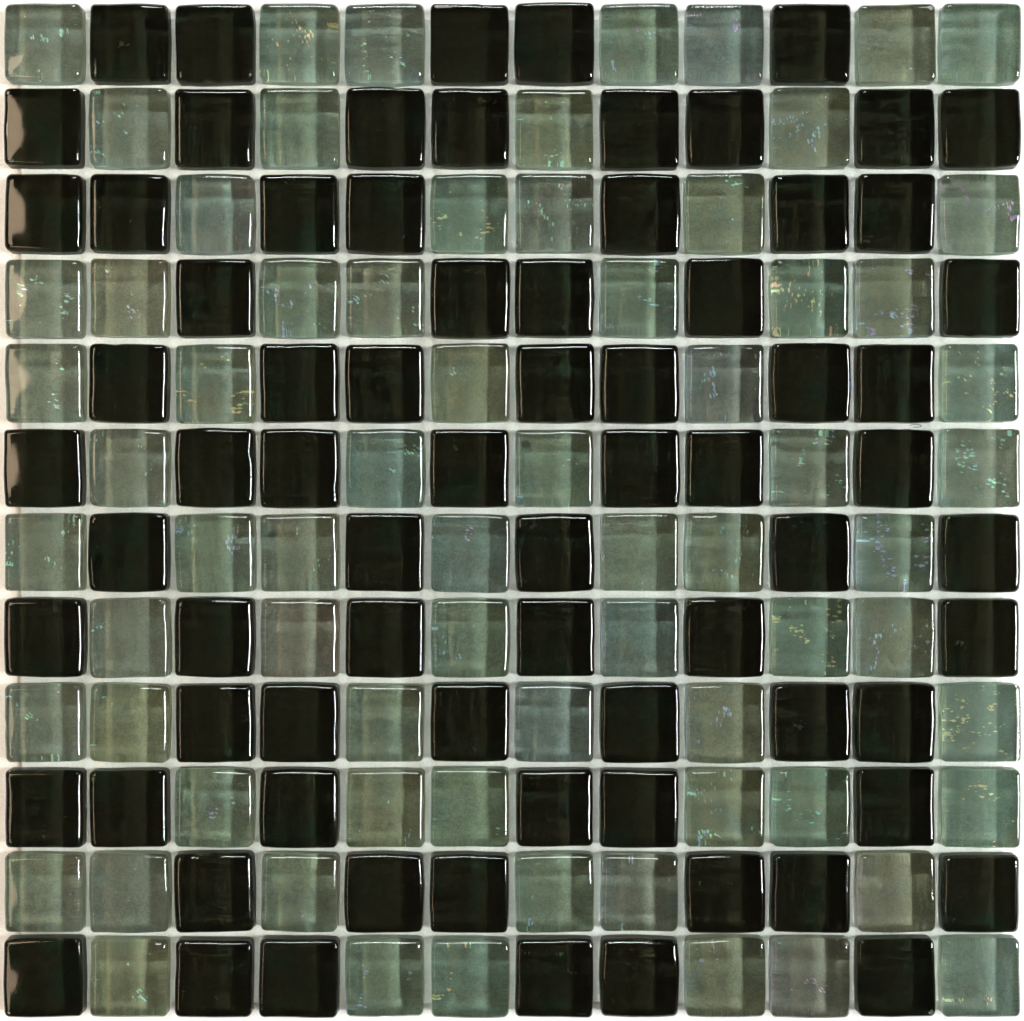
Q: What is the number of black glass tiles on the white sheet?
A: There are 74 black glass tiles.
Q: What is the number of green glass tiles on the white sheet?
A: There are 70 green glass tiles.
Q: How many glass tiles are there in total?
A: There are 144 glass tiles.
